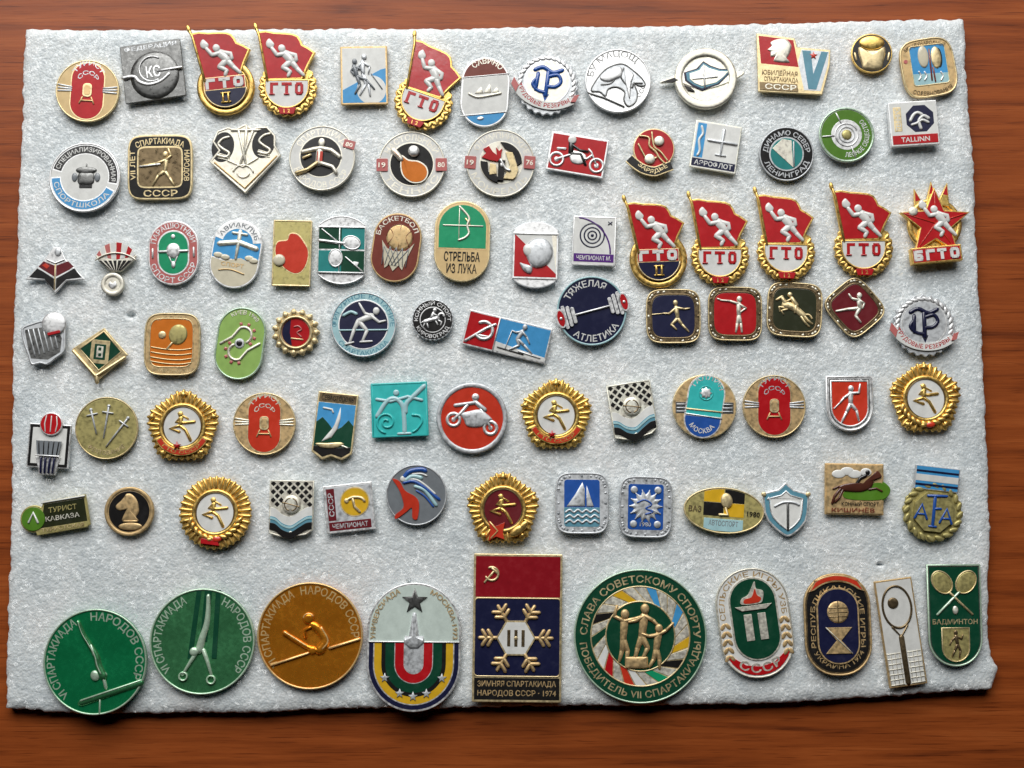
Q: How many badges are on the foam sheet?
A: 90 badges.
